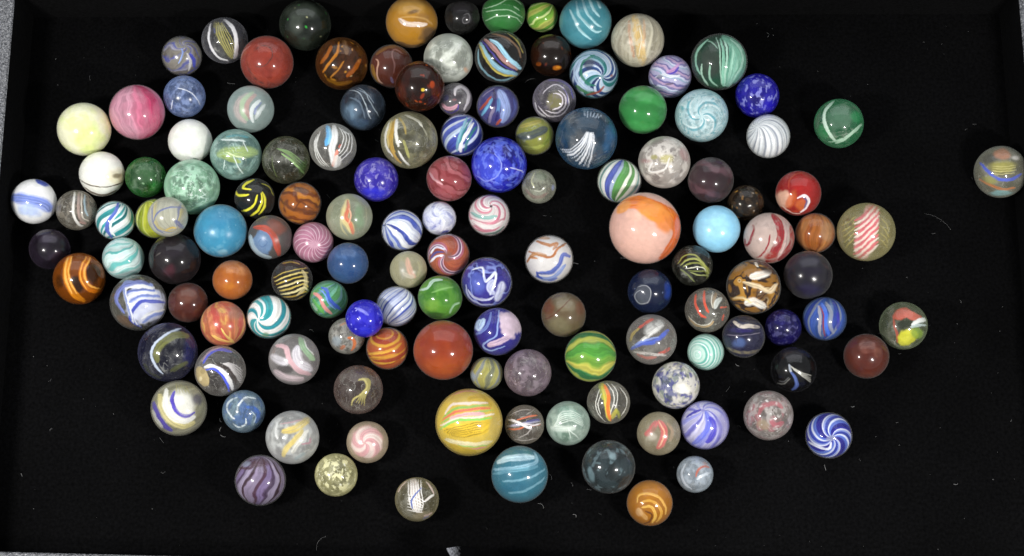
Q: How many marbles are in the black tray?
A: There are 136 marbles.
